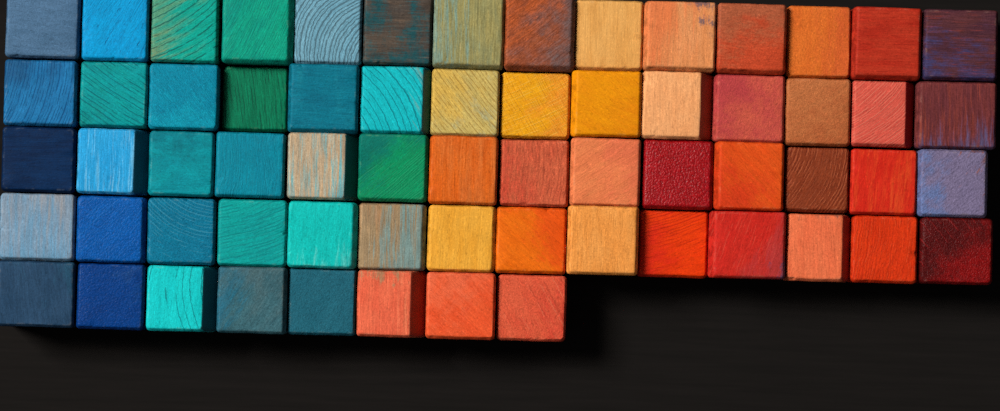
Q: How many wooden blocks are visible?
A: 64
